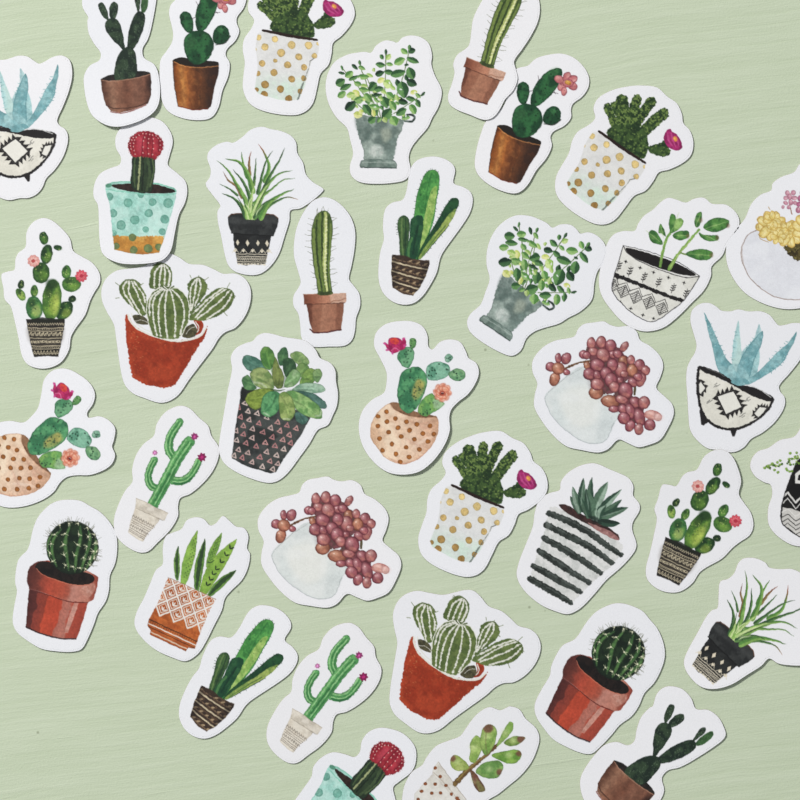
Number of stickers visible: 38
